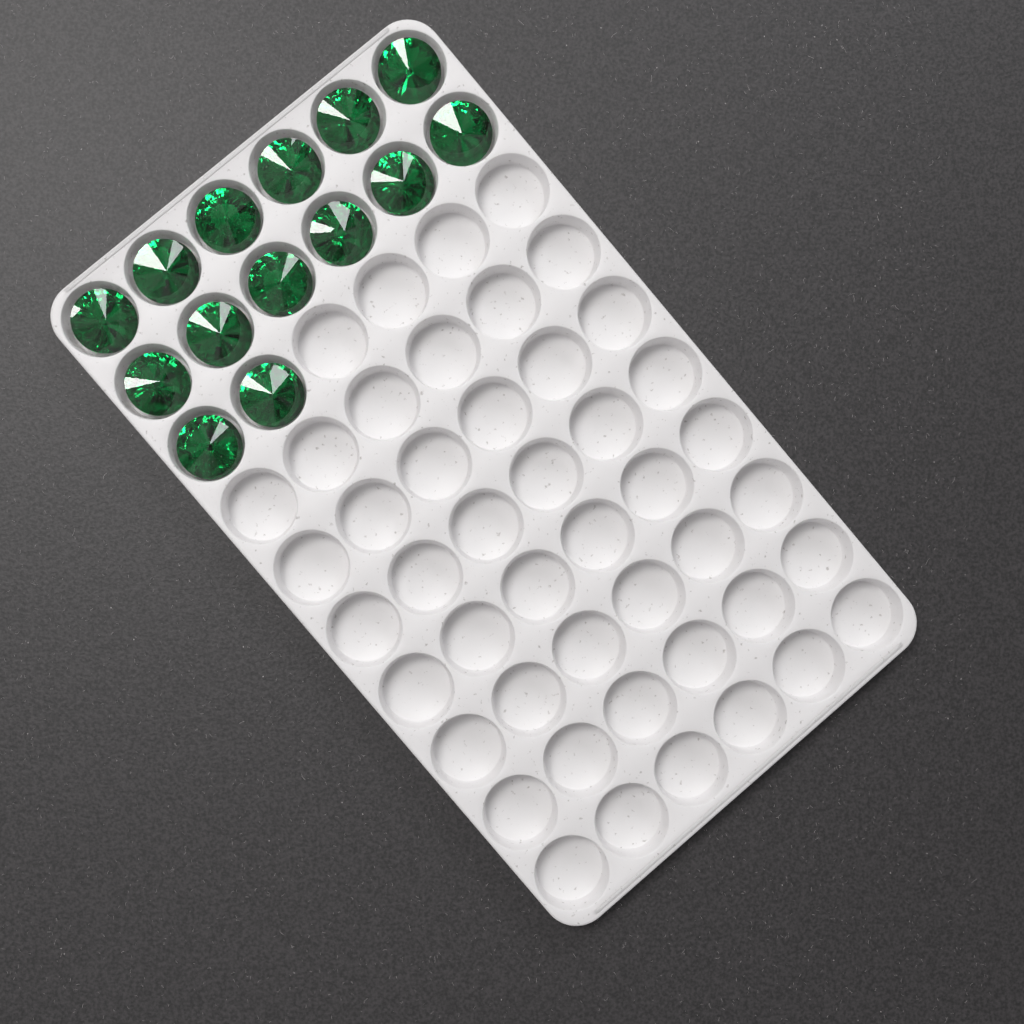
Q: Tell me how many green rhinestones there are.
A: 14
